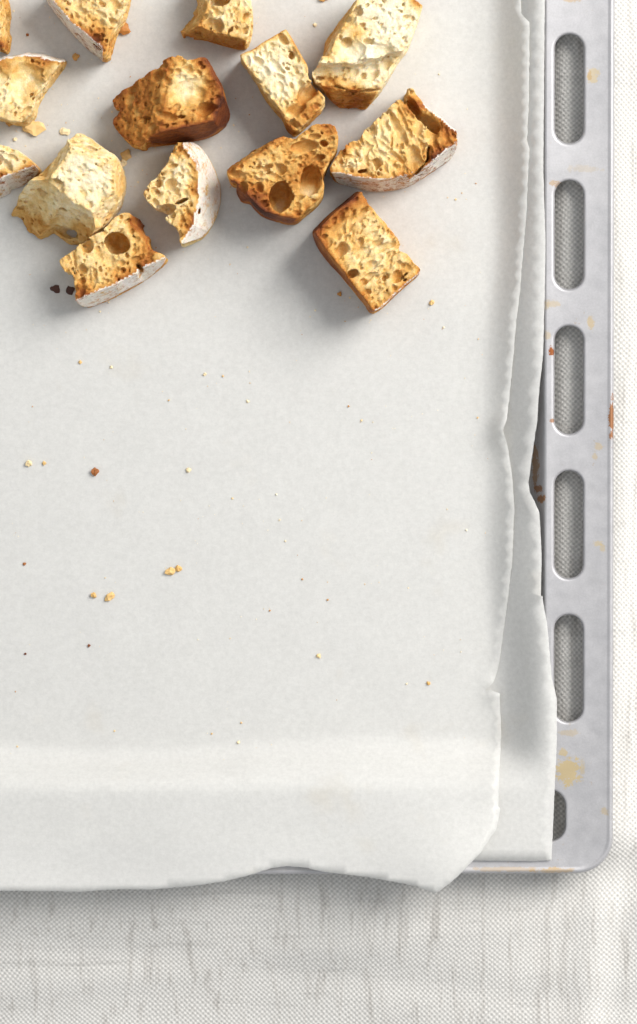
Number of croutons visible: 14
